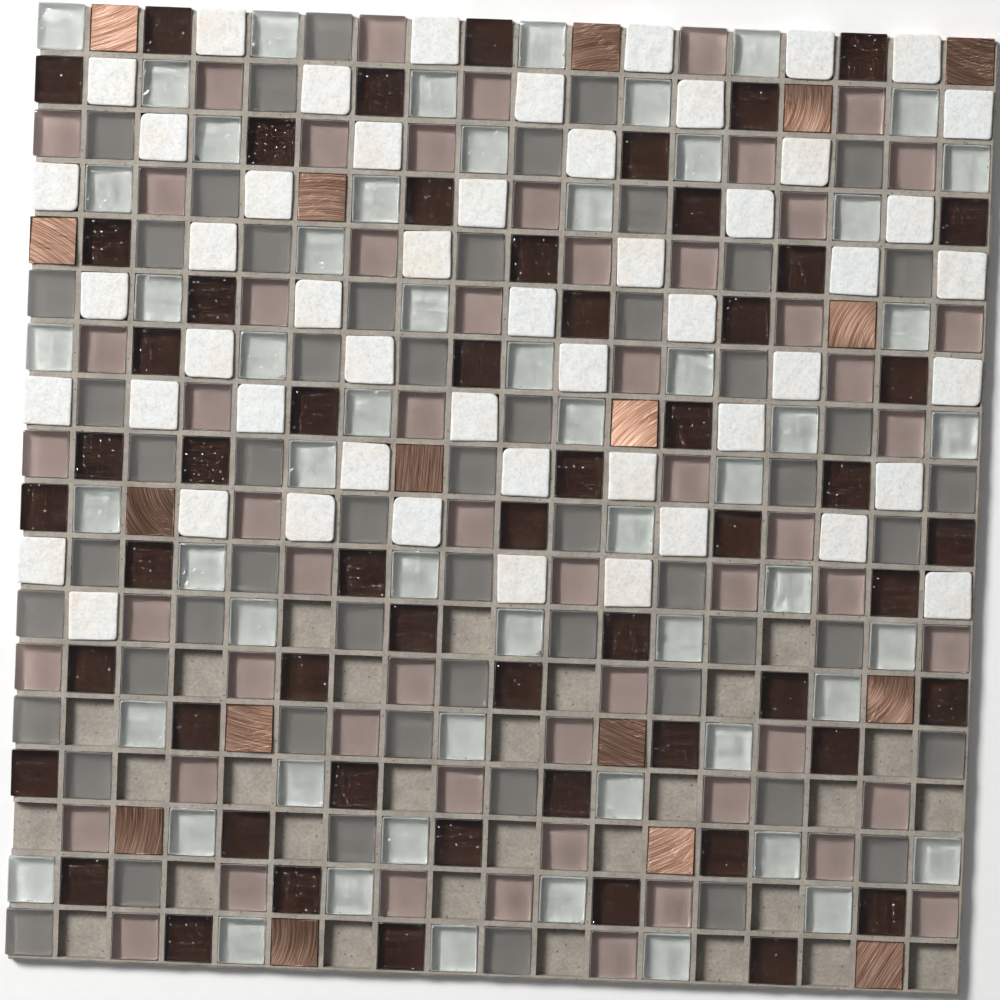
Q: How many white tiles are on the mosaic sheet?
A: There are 52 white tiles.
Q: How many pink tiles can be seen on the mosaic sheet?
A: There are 58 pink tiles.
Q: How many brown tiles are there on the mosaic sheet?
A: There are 56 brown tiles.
